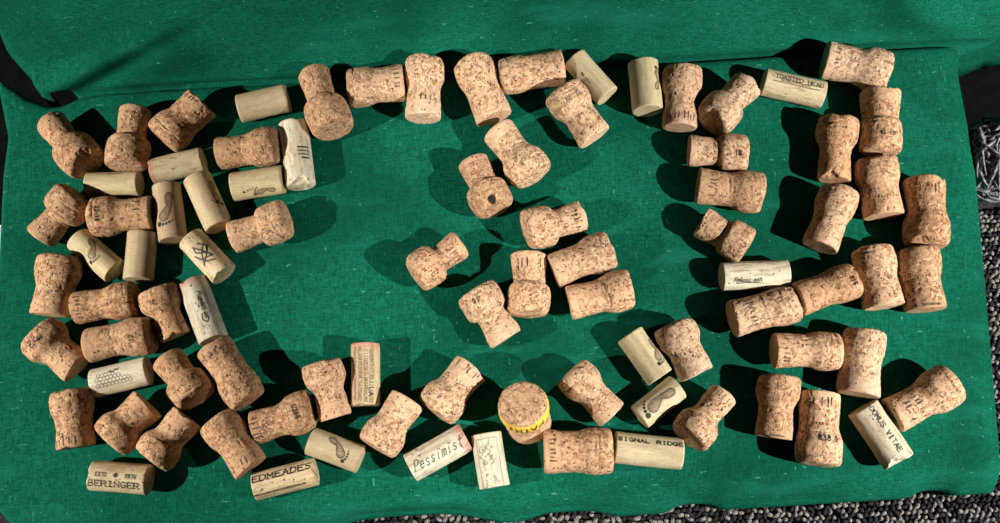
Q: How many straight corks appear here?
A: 26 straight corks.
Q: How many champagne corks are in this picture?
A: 61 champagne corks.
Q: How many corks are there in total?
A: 87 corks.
